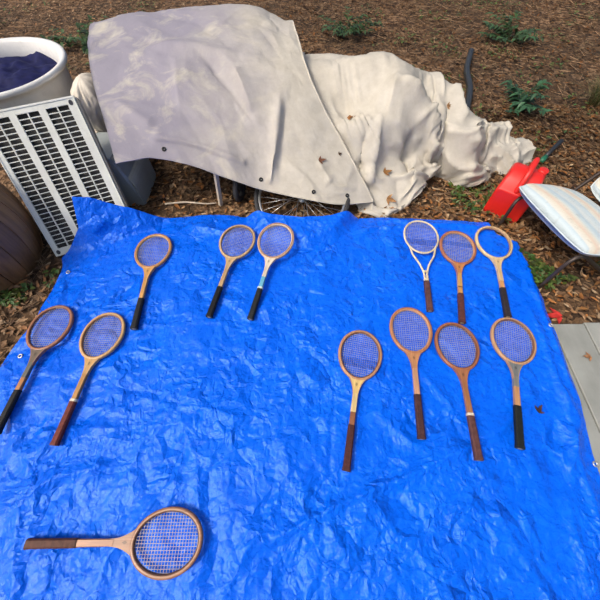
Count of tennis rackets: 13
